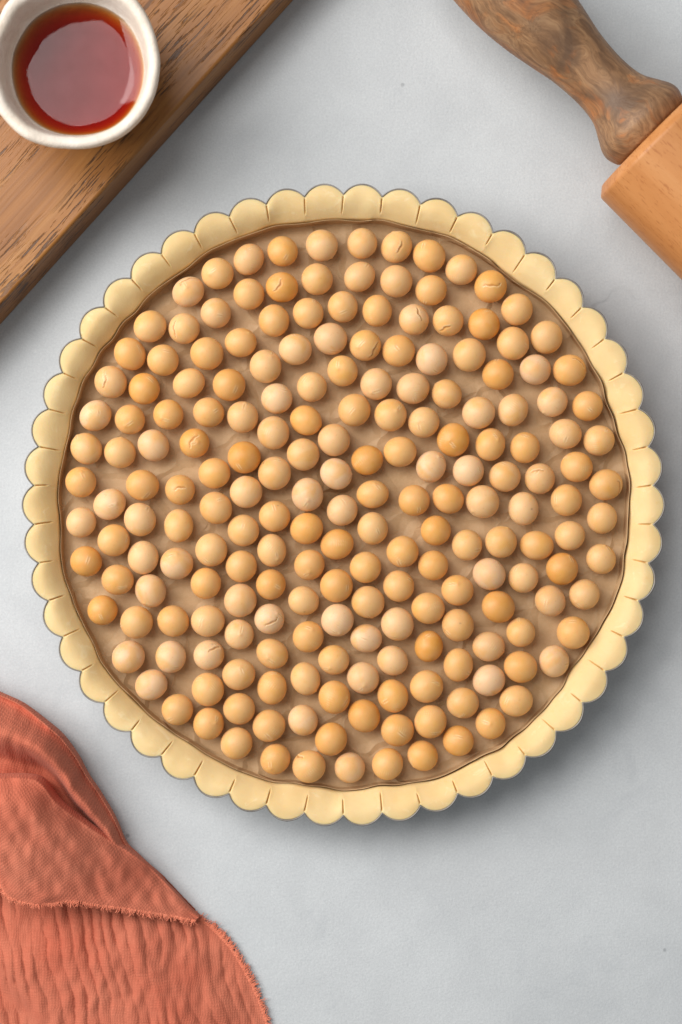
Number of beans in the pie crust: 200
